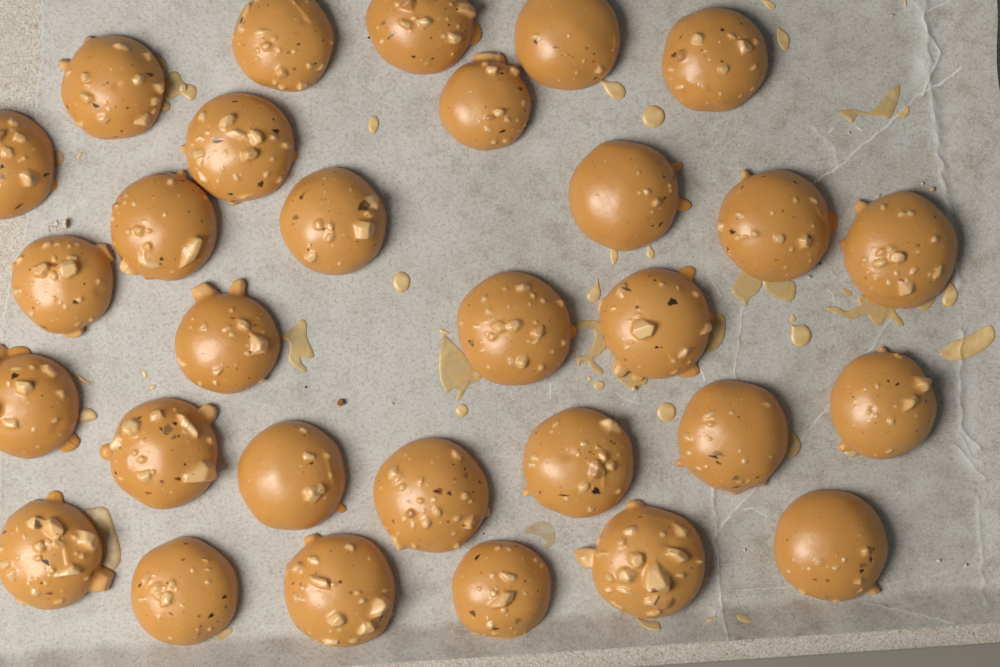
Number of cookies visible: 30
